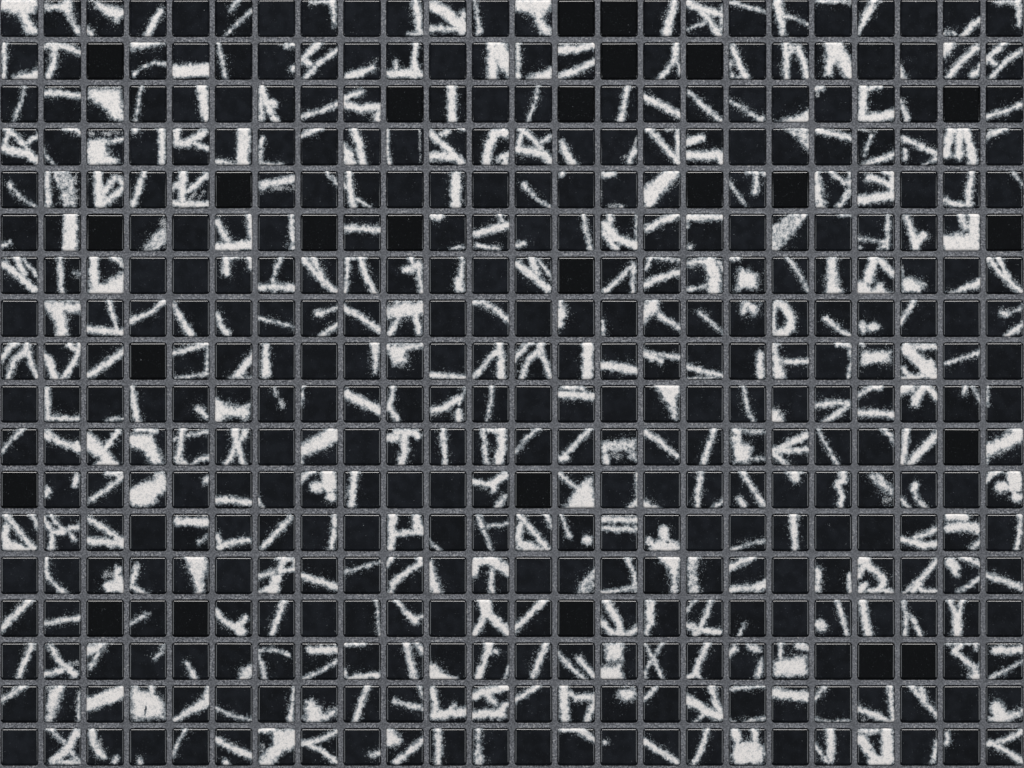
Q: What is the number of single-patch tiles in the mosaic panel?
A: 157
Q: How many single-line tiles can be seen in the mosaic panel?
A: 122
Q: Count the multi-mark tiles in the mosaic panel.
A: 78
